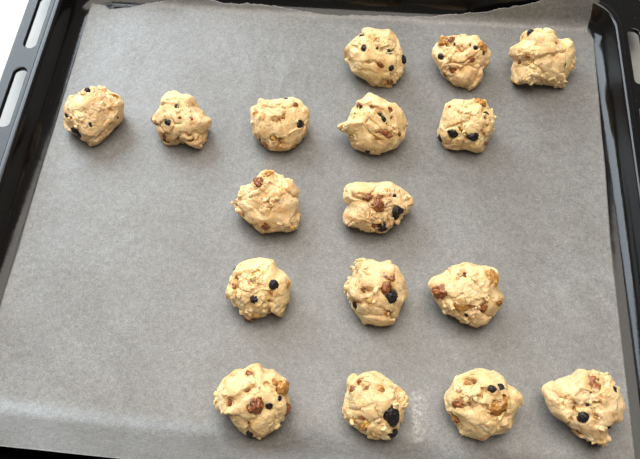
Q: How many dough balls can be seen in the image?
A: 17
